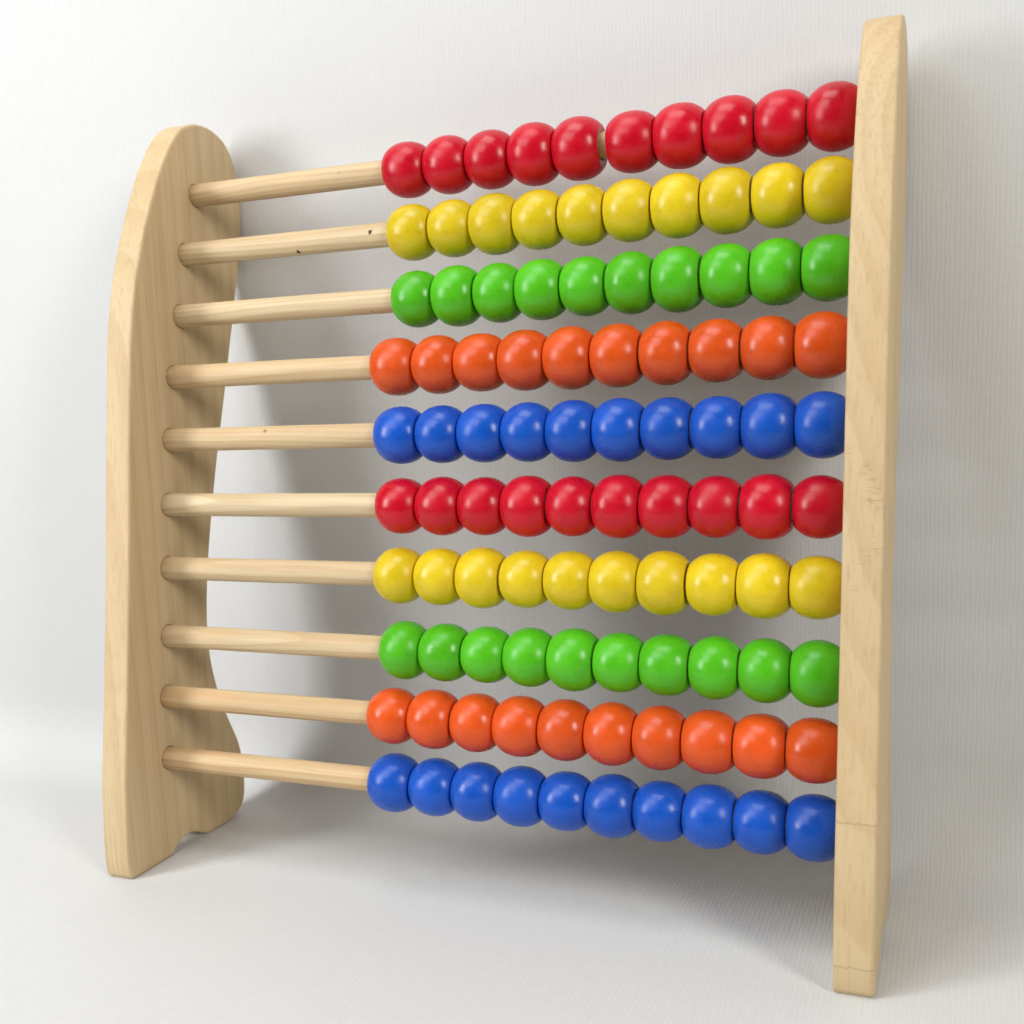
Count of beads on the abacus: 100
